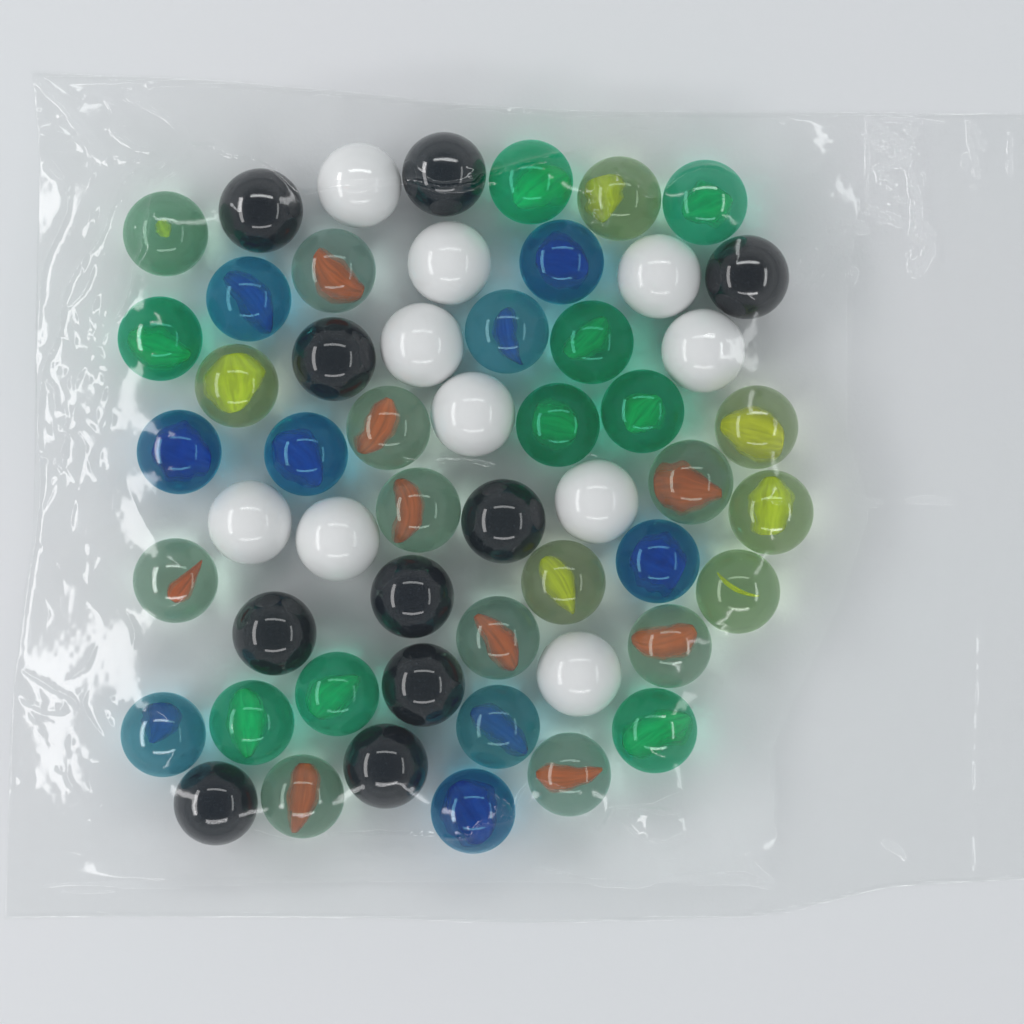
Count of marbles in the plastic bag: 54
